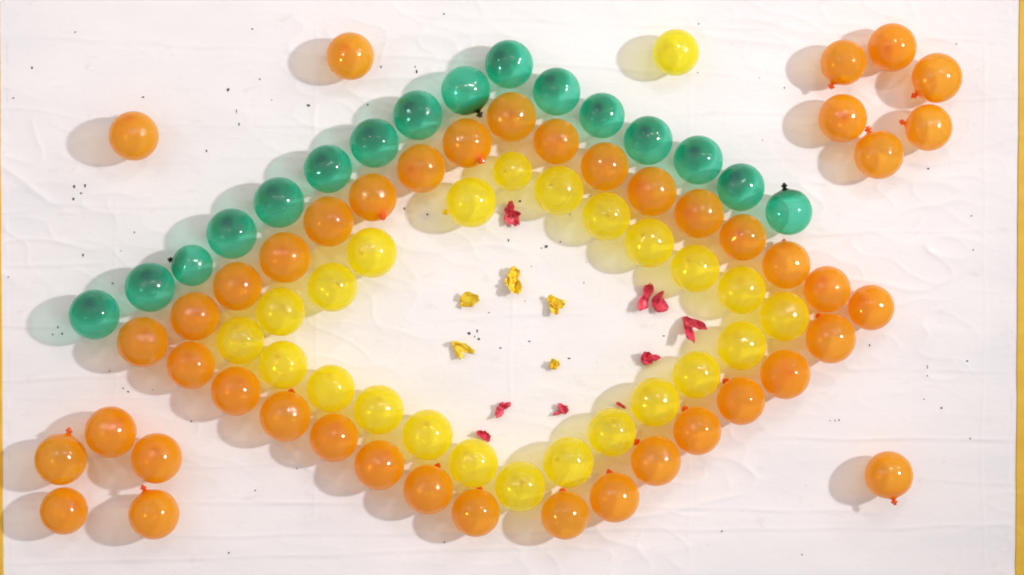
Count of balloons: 85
